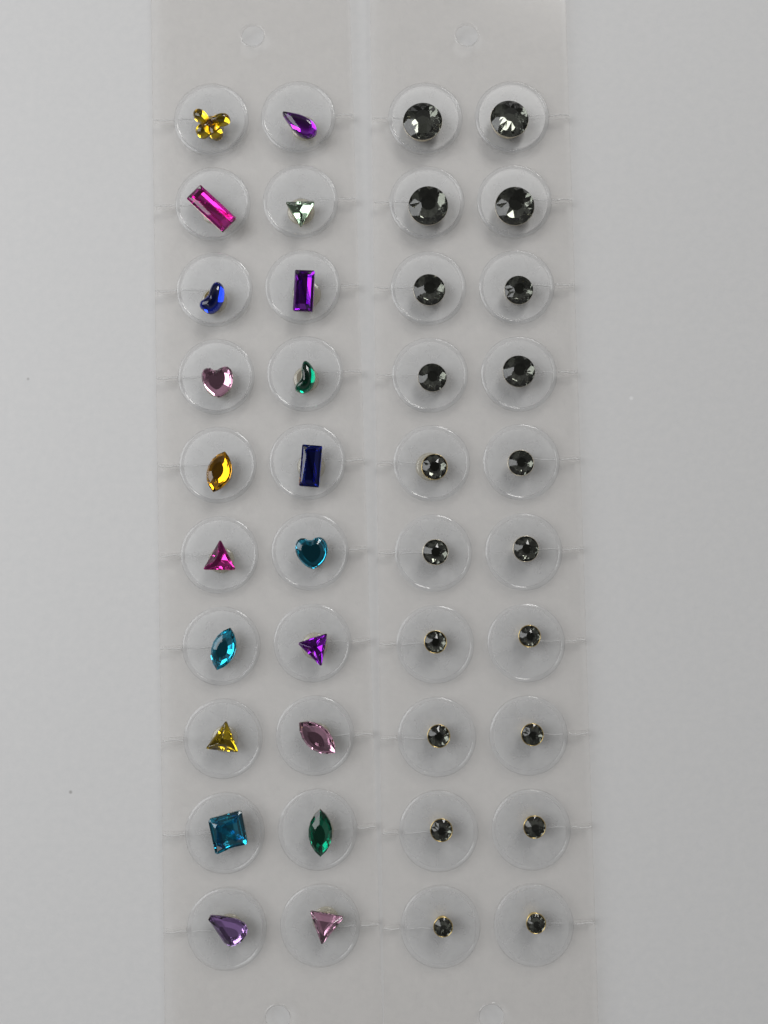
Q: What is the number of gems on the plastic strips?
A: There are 40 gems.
